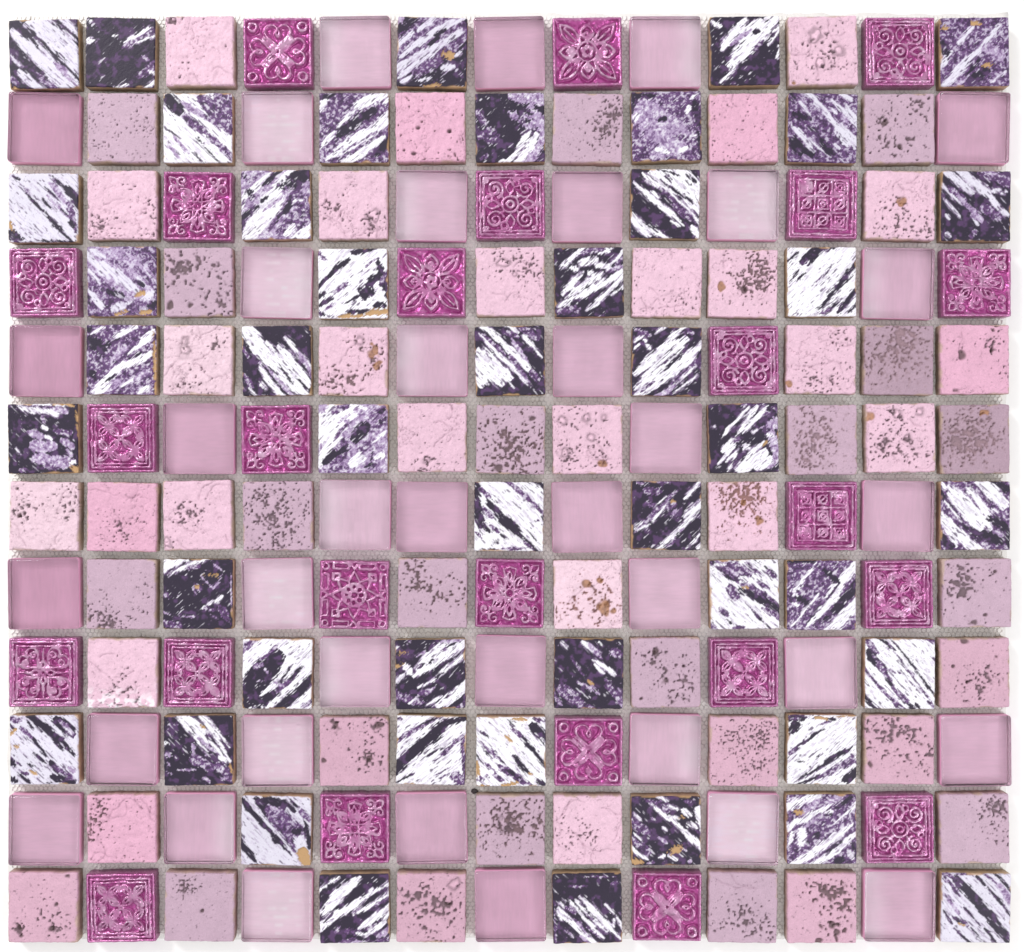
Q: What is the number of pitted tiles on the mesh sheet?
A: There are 49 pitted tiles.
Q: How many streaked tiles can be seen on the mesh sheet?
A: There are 46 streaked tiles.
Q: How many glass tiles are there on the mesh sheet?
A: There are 37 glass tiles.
